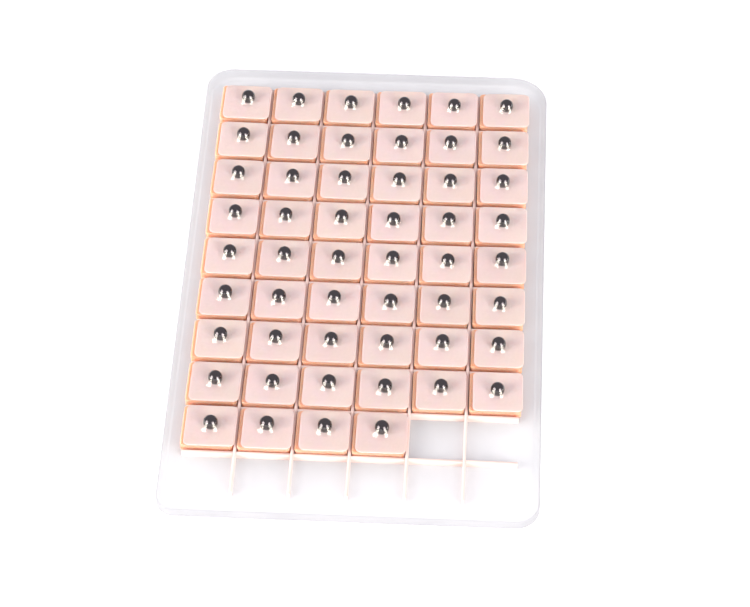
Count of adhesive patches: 52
